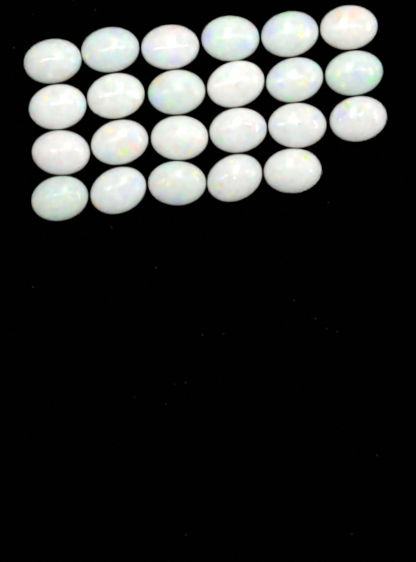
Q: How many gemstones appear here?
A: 23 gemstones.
